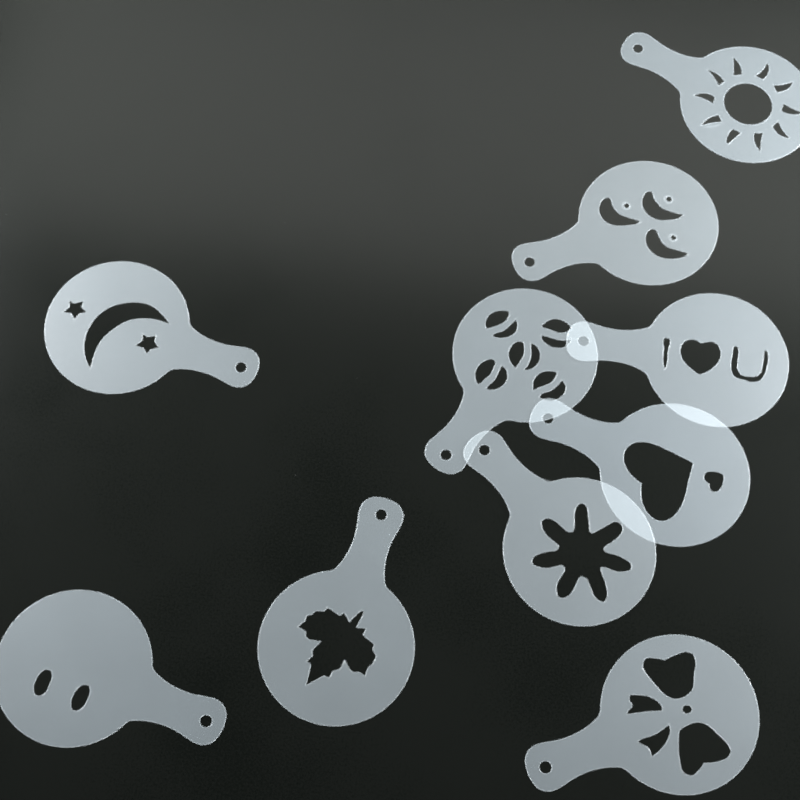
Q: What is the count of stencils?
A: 10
